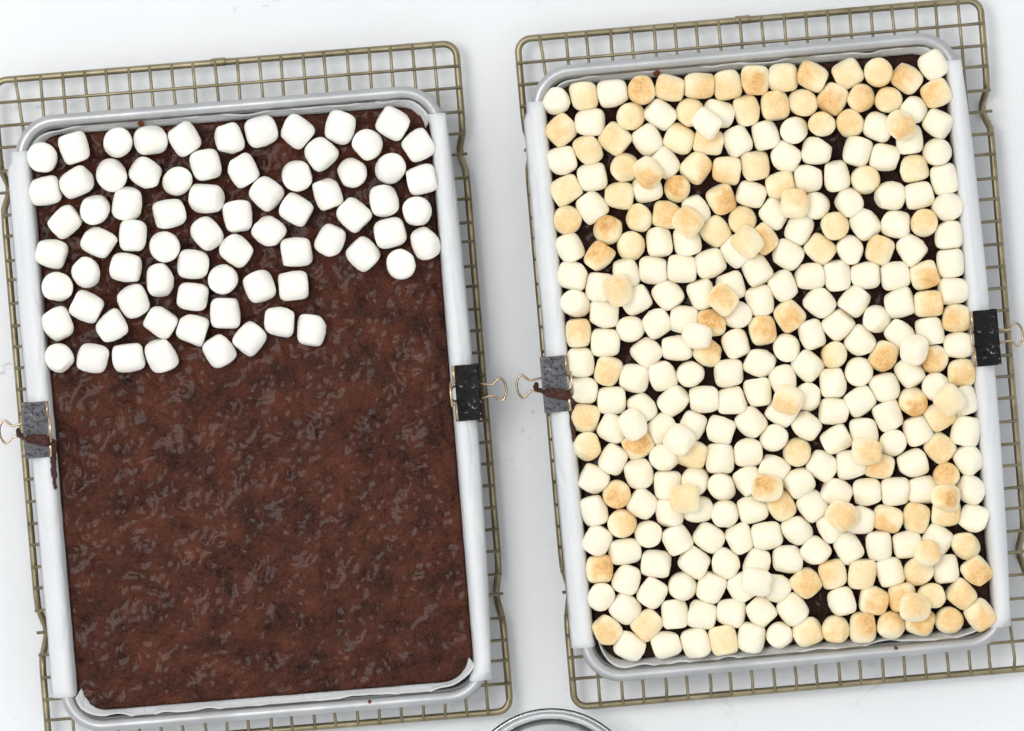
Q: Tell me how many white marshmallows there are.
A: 73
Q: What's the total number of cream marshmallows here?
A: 200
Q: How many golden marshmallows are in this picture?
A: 117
